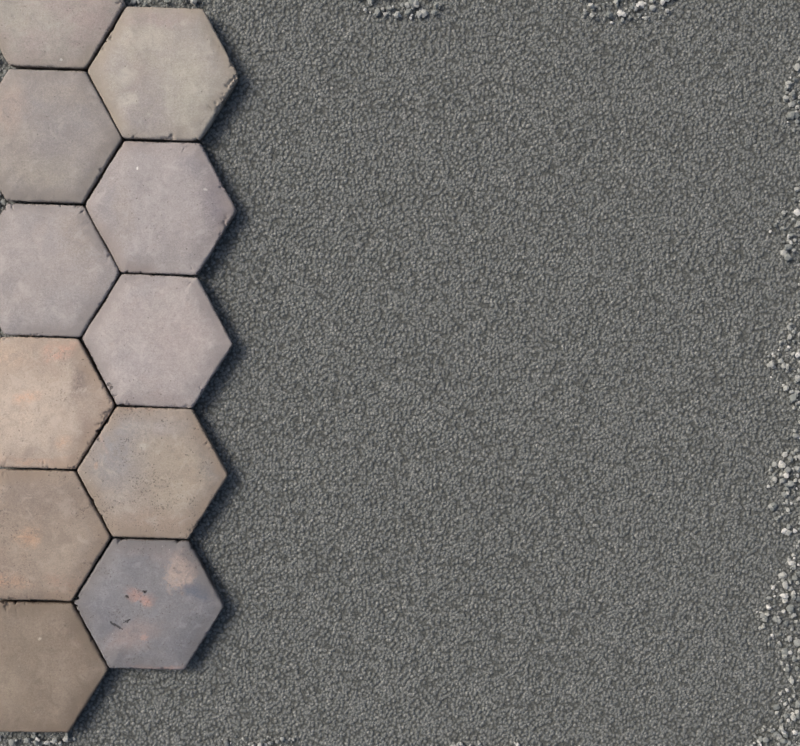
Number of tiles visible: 11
